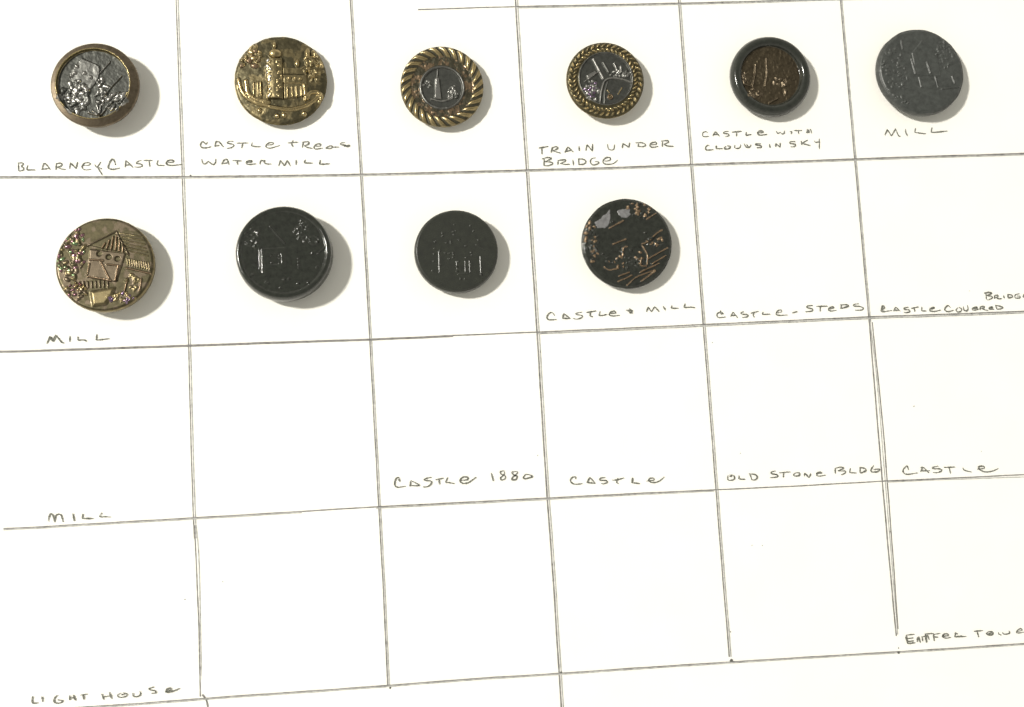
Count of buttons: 10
